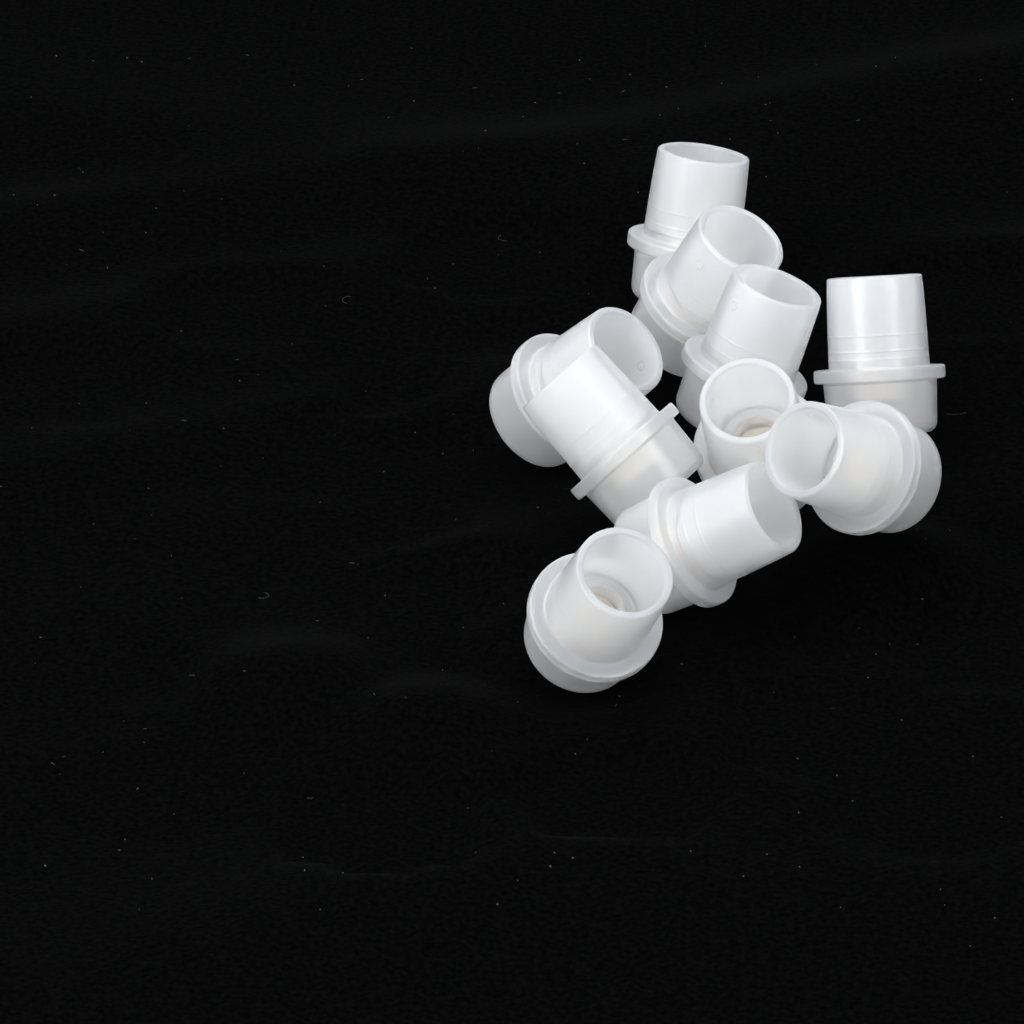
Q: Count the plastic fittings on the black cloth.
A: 10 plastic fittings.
